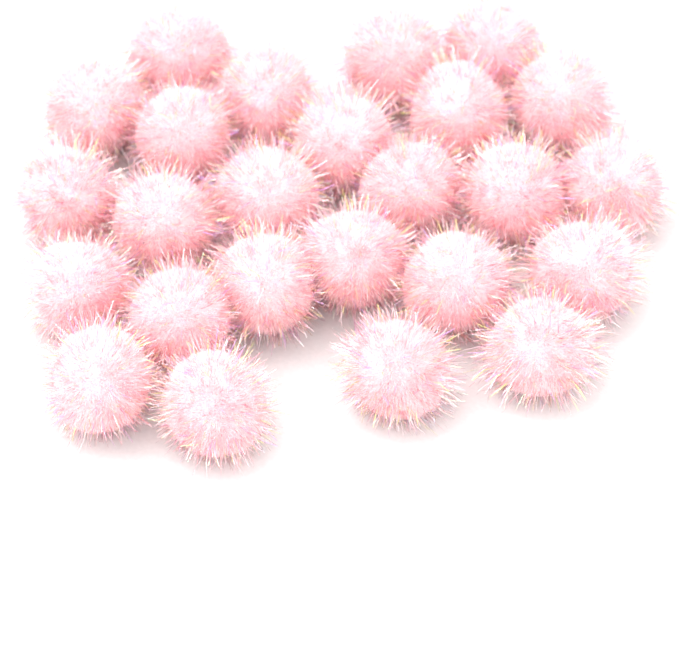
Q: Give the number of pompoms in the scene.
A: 25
